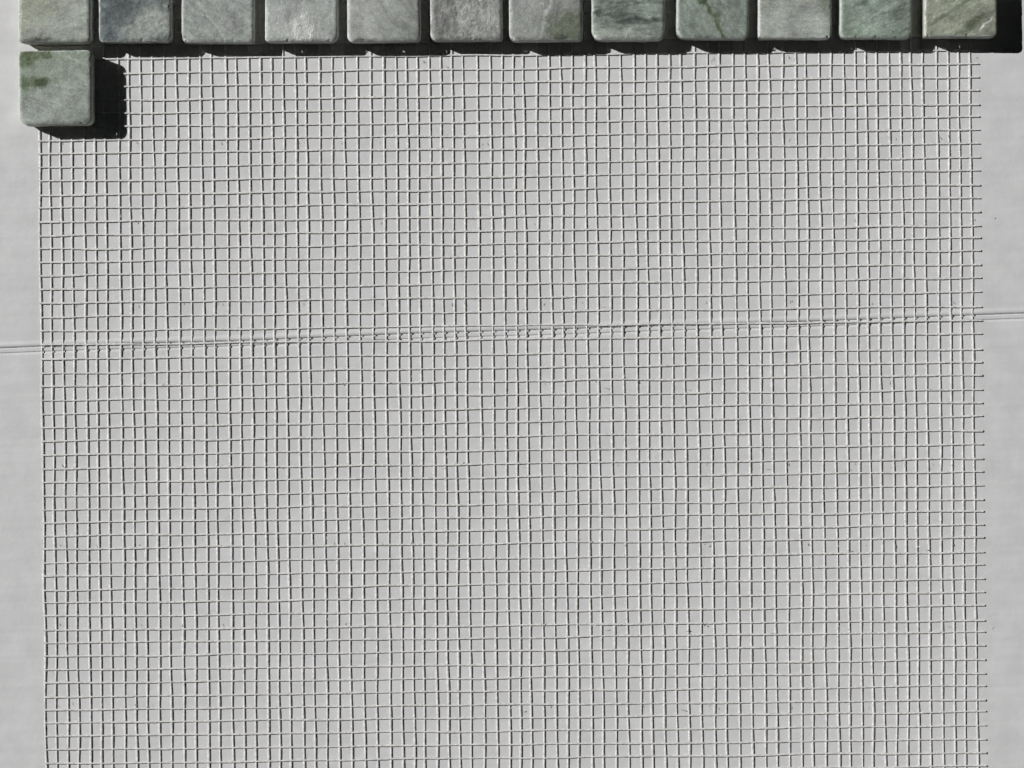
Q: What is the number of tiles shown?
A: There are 13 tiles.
